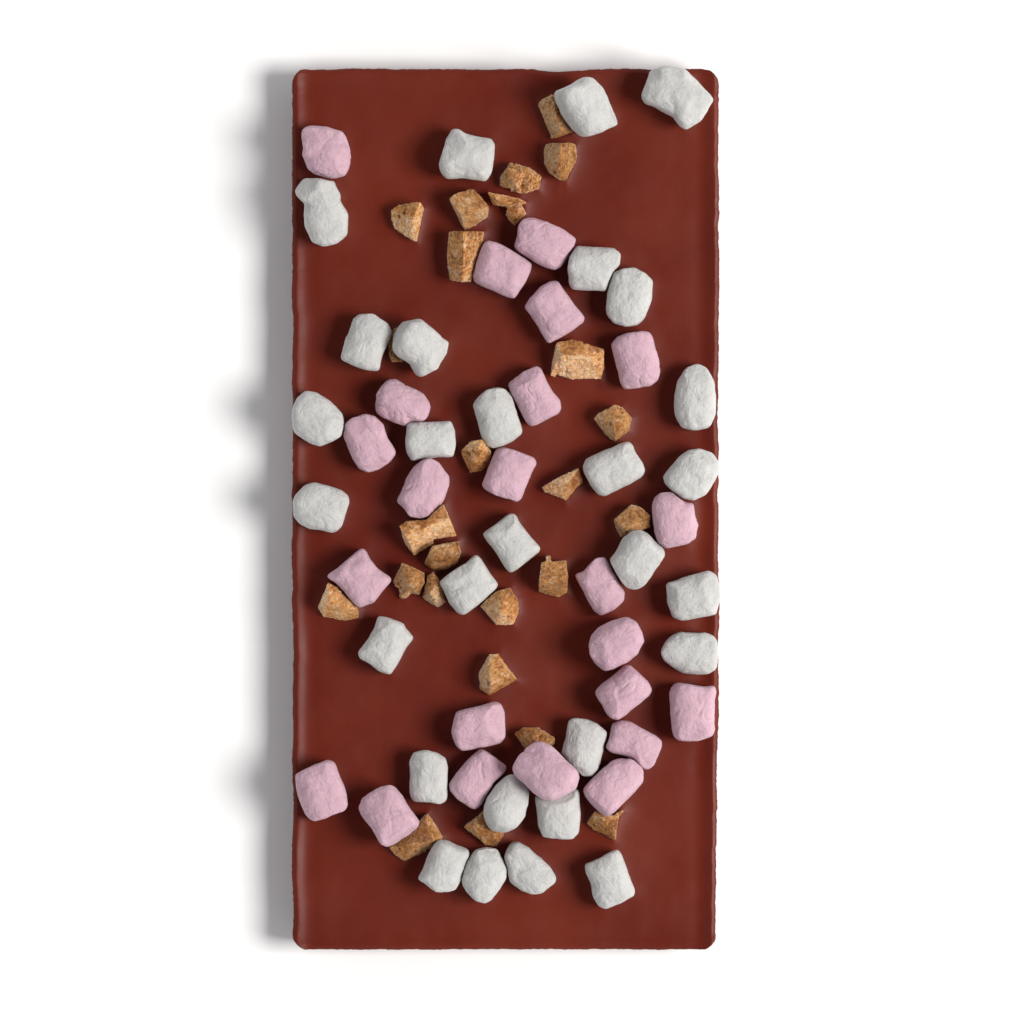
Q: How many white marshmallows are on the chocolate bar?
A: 29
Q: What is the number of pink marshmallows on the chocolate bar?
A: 23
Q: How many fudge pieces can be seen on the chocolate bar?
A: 25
